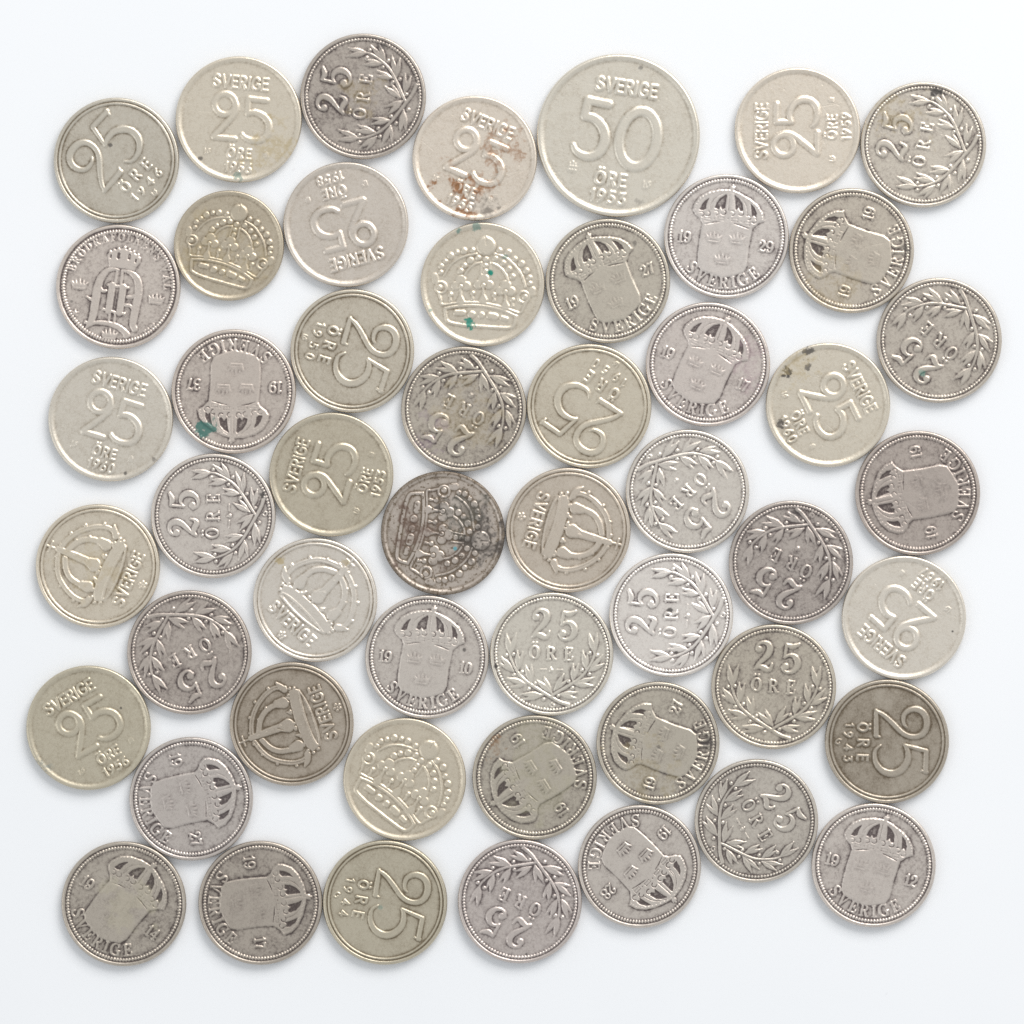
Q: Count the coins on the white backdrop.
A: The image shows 51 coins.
